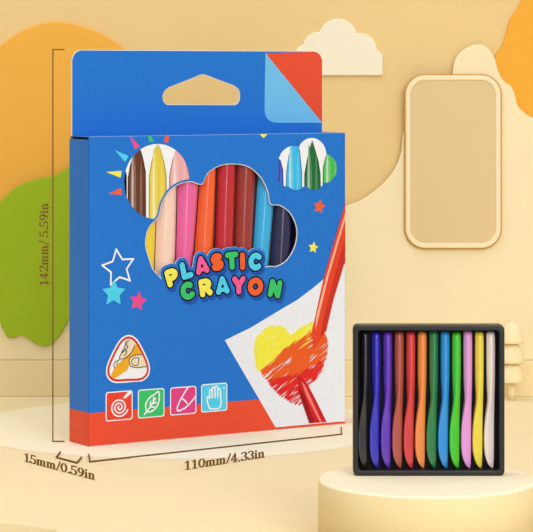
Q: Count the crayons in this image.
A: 12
